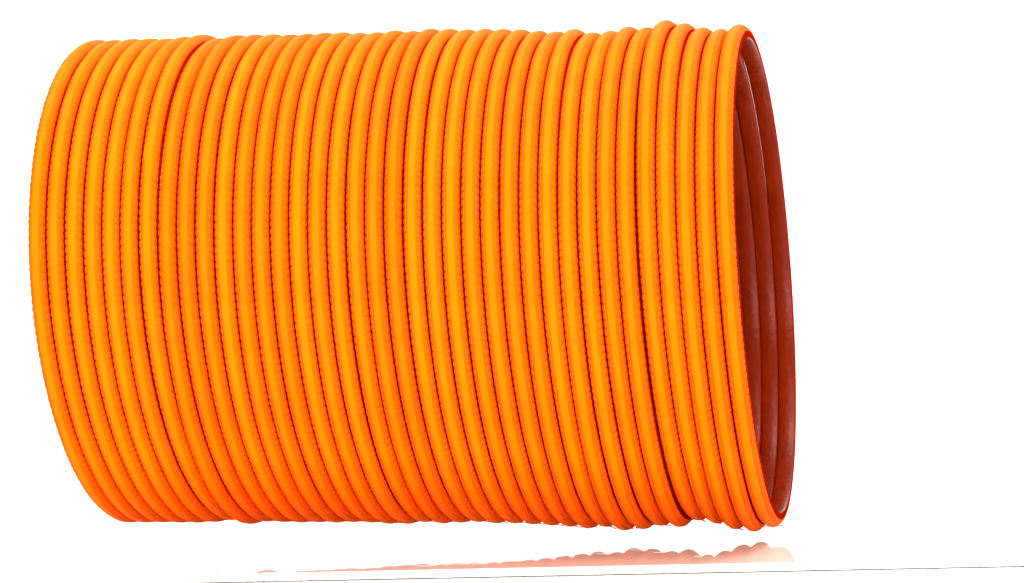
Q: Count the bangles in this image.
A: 37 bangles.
